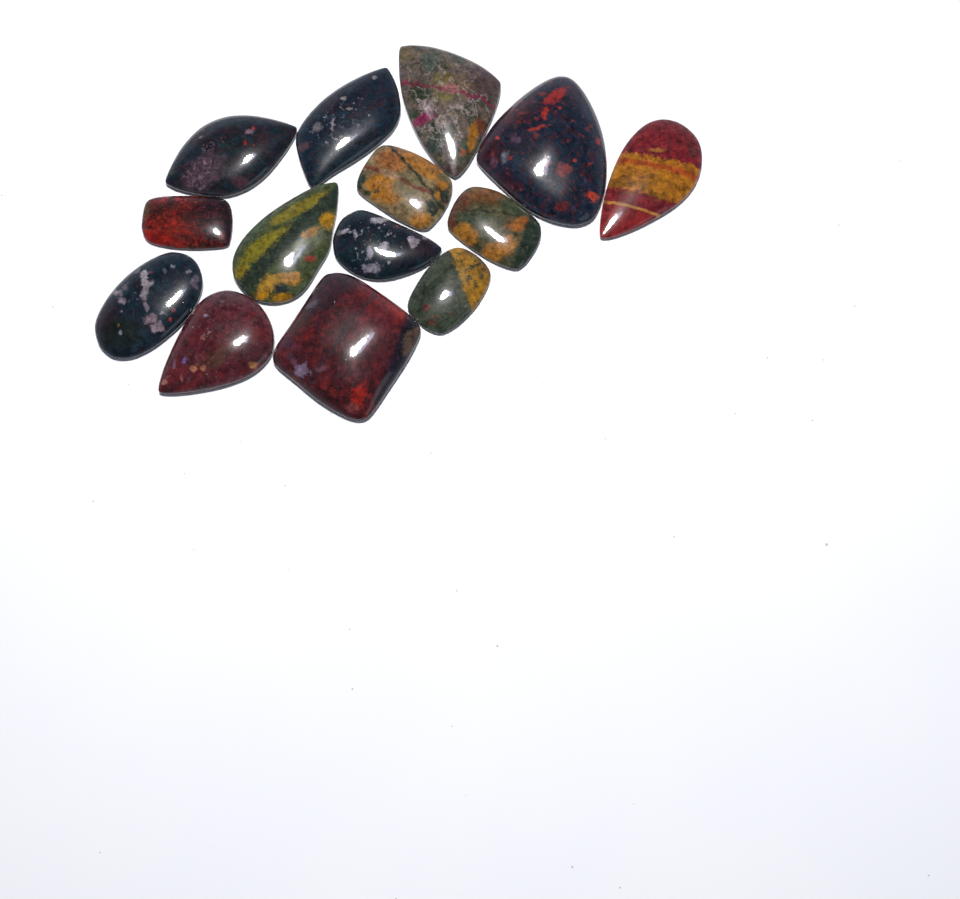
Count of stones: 14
